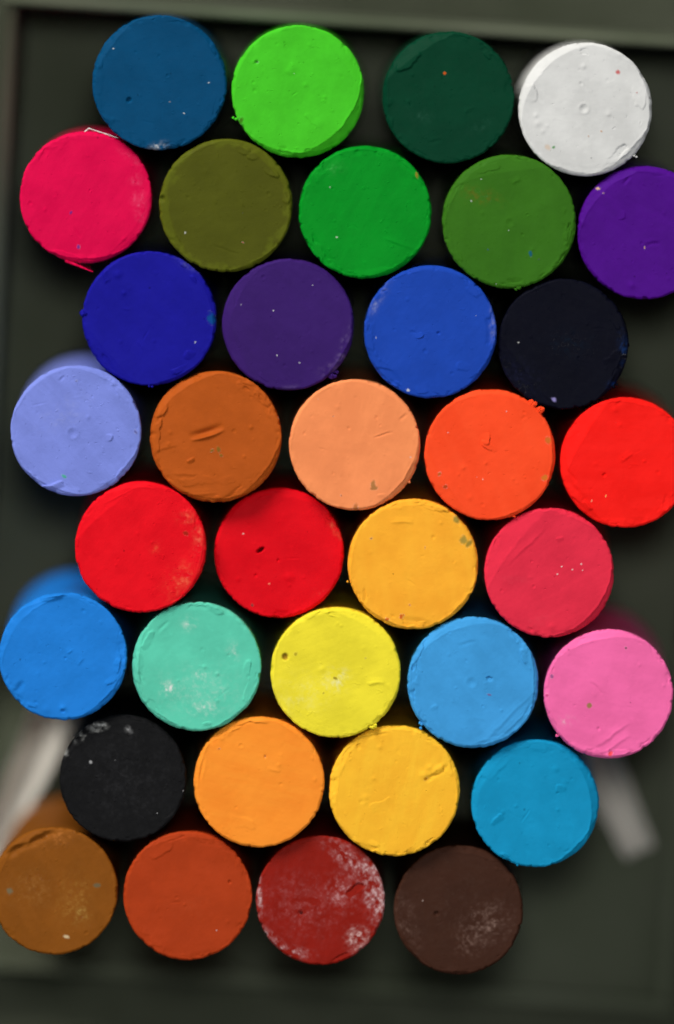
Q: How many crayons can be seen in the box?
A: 35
